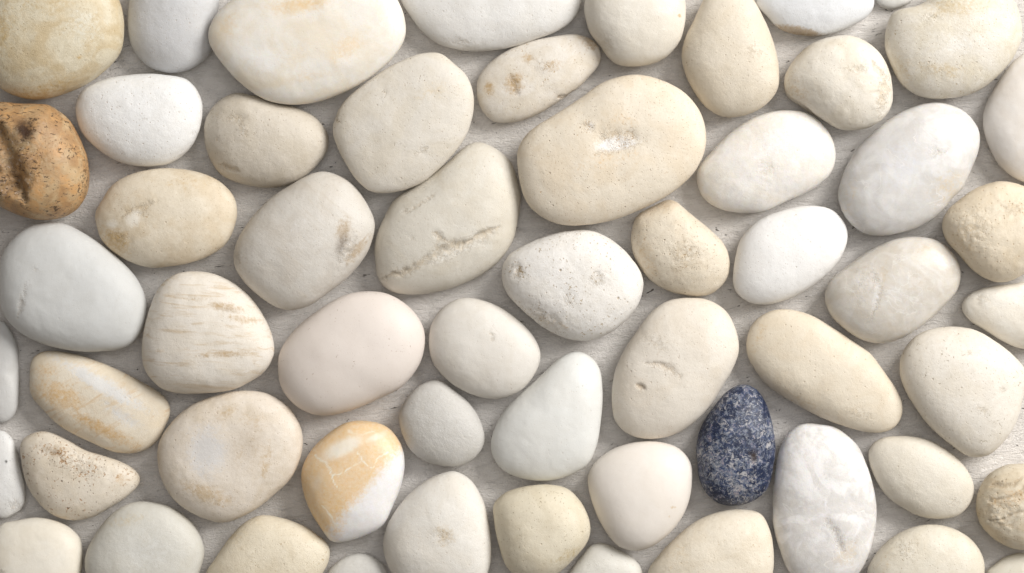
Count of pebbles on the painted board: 58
